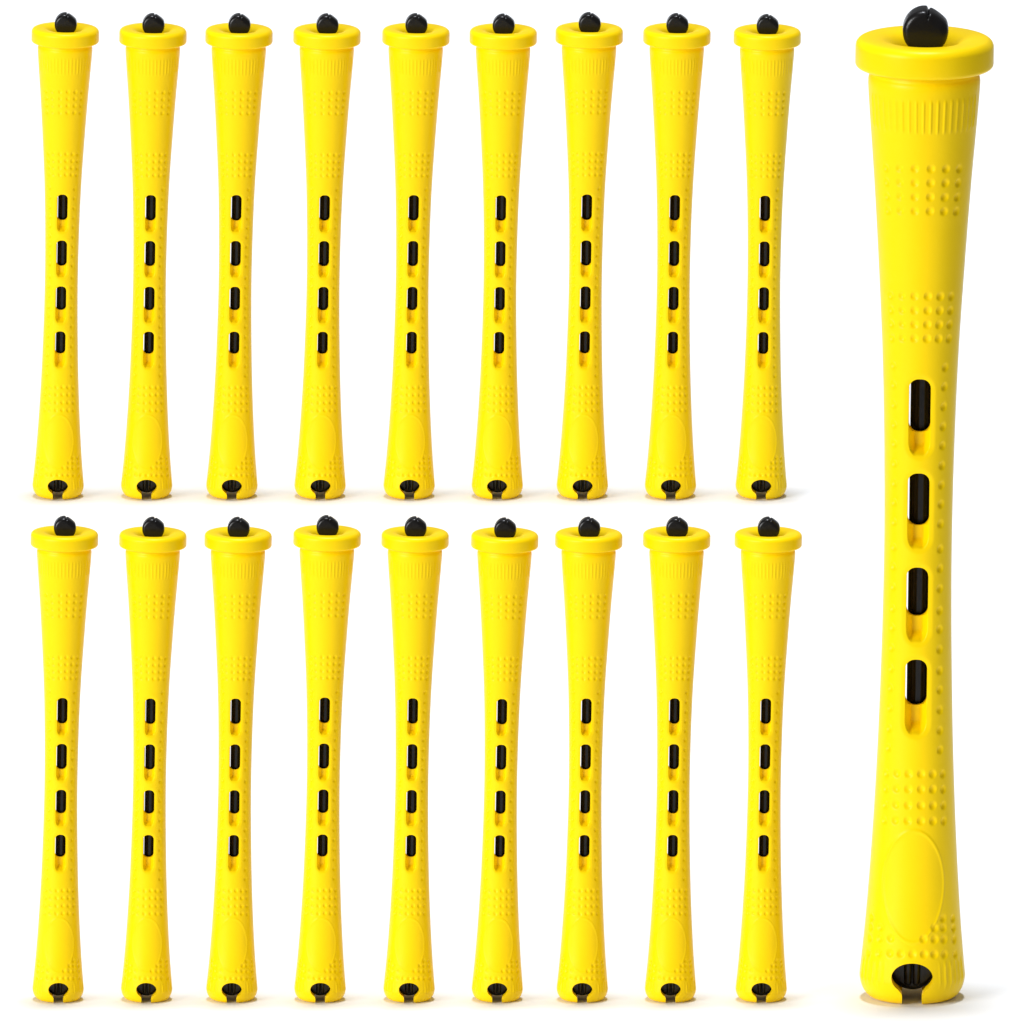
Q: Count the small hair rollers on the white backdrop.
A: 18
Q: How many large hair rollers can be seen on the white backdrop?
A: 1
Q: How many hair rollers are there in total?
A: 19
